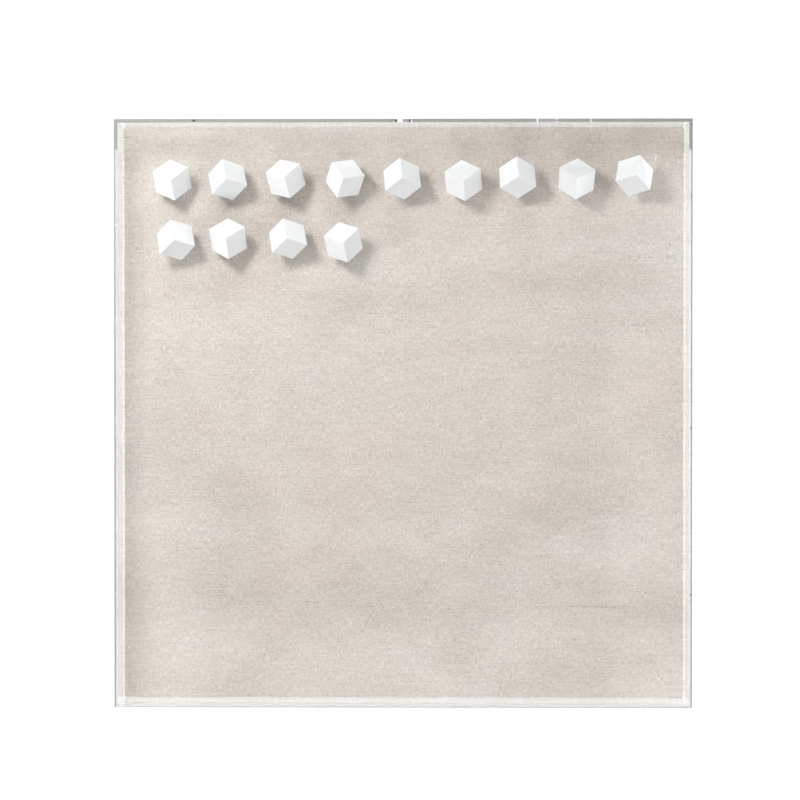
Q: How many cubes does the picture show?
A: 13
